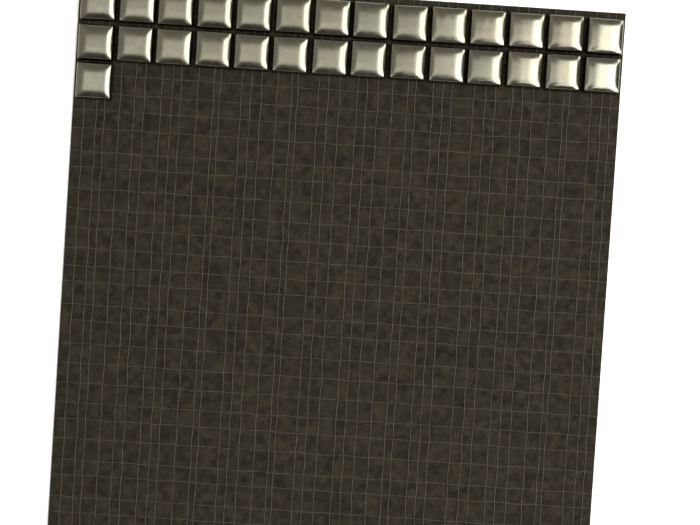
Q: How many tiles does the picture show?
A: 29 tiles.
